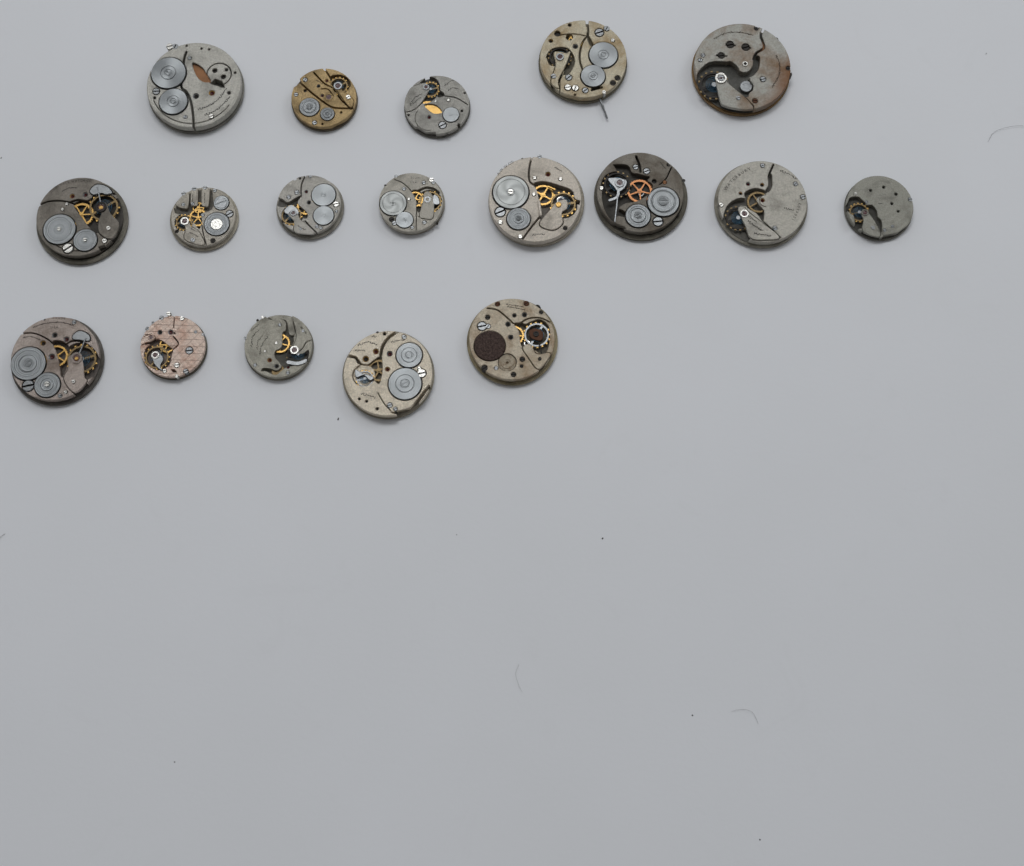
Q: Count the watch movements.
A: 18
